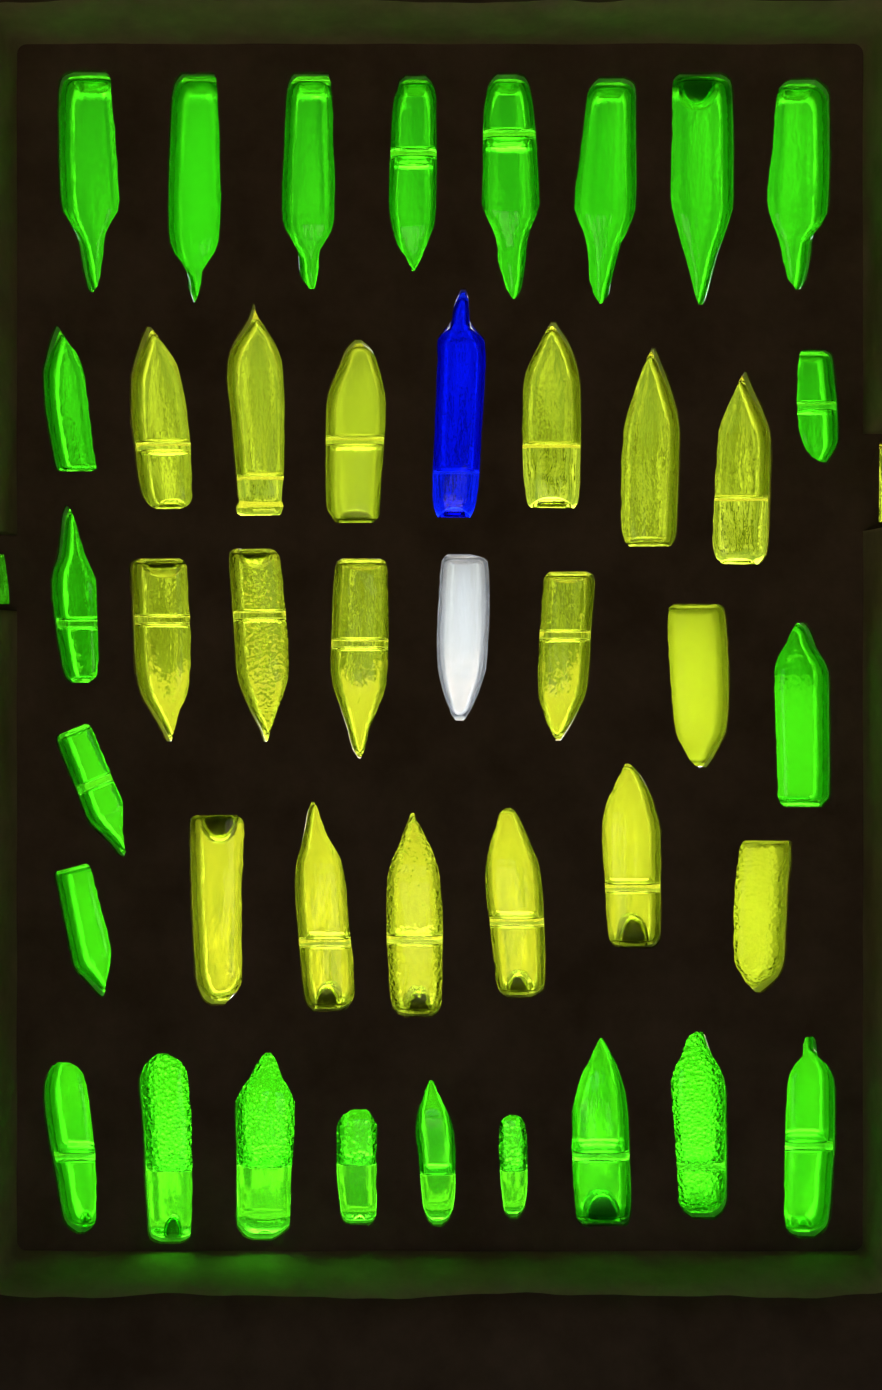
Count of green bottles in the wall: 23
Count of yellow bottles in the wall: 17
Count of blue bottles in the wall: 1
